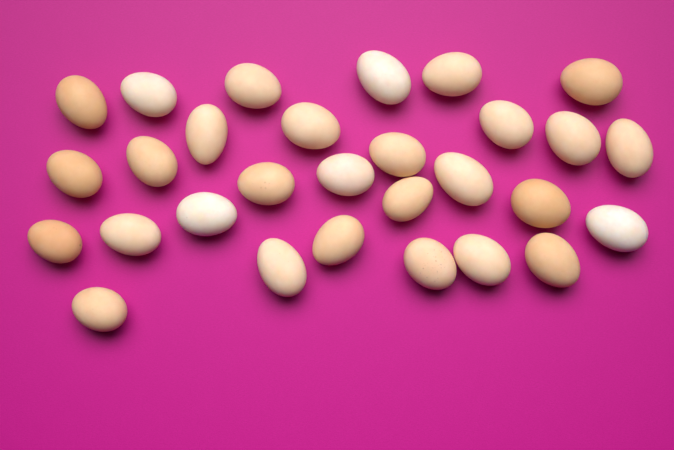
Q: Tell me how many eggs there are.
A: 29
